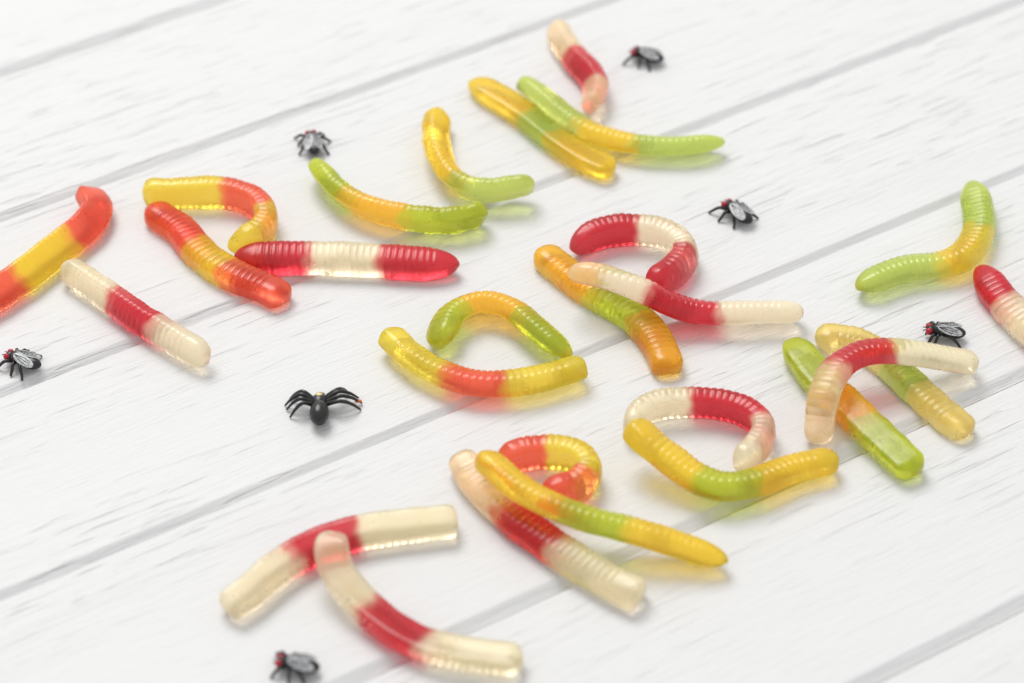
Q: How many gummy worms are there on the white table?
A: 27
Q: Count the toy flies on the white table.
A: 6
